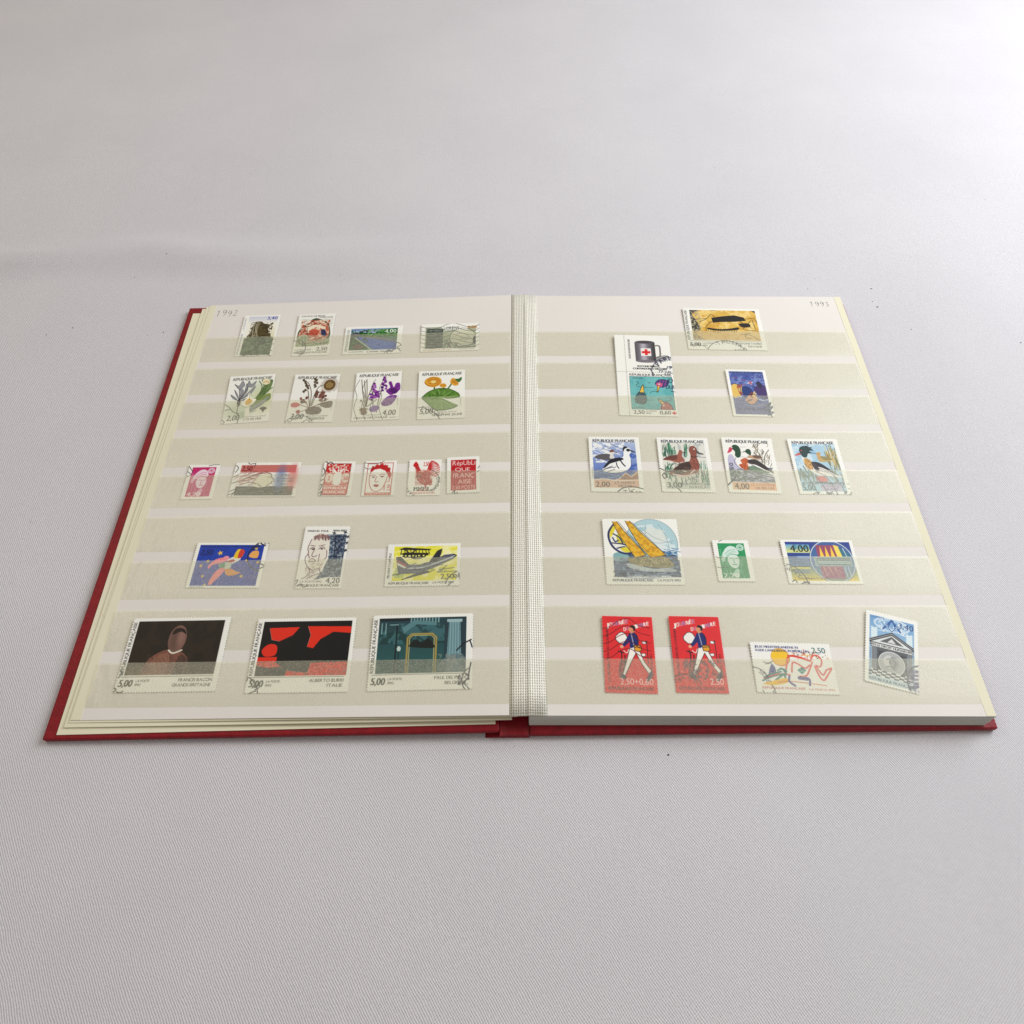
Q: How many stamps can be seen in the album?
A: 34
